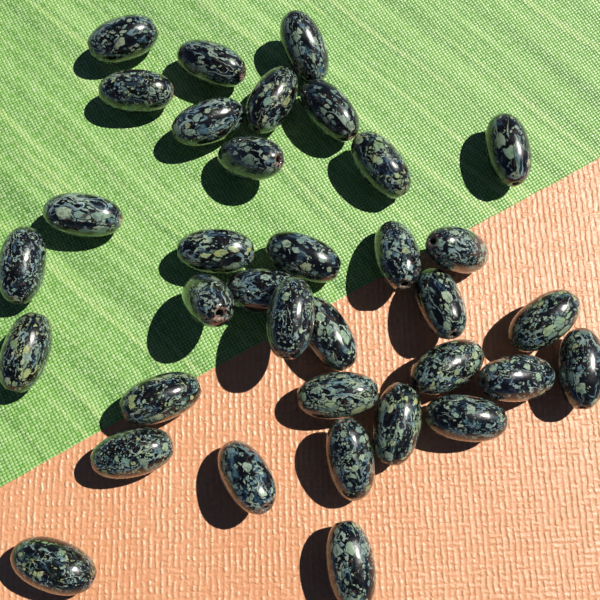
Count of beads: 35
